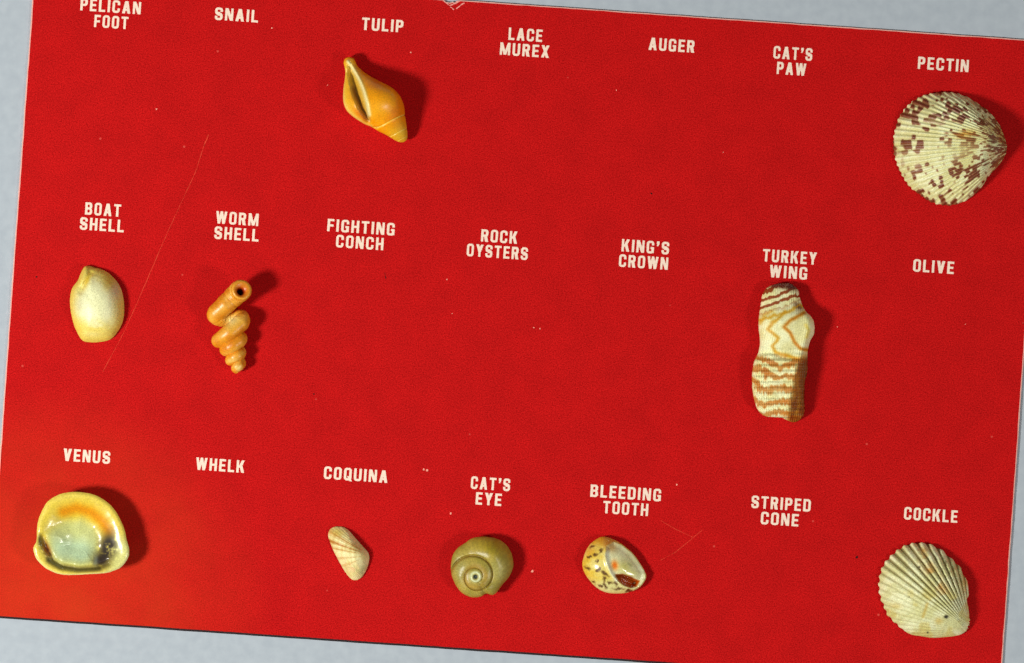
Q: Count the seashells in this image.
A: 10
